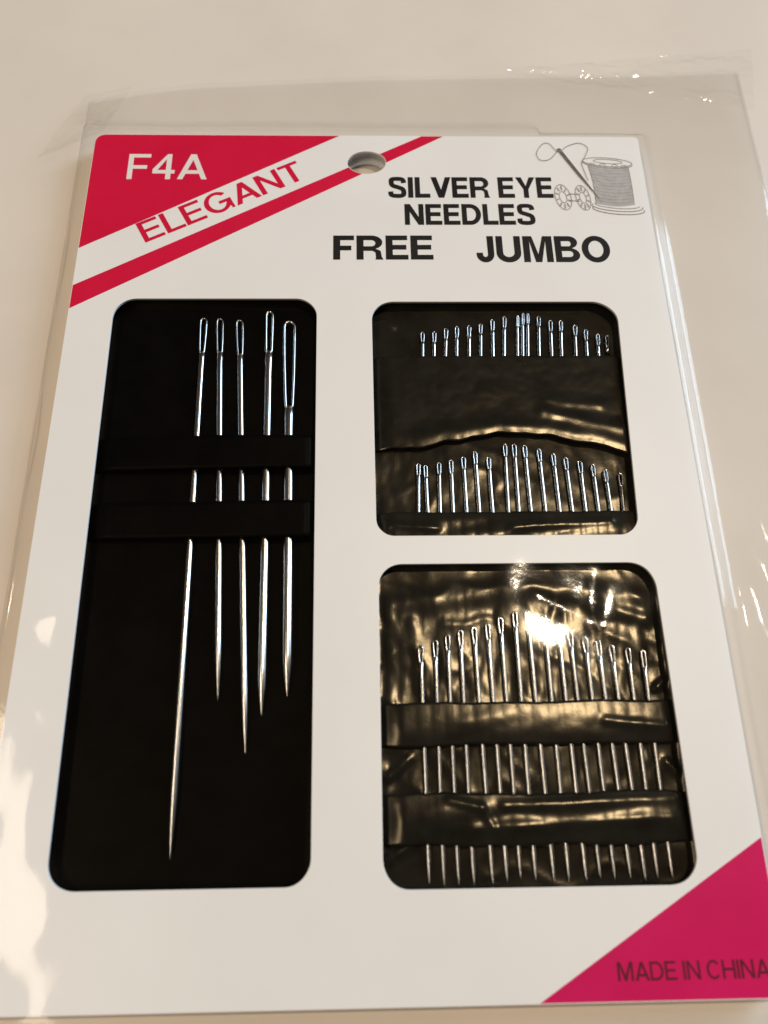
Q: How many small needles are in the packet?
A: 52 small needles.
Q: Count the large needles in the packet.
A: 5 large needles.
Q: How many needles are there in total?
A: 57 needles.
